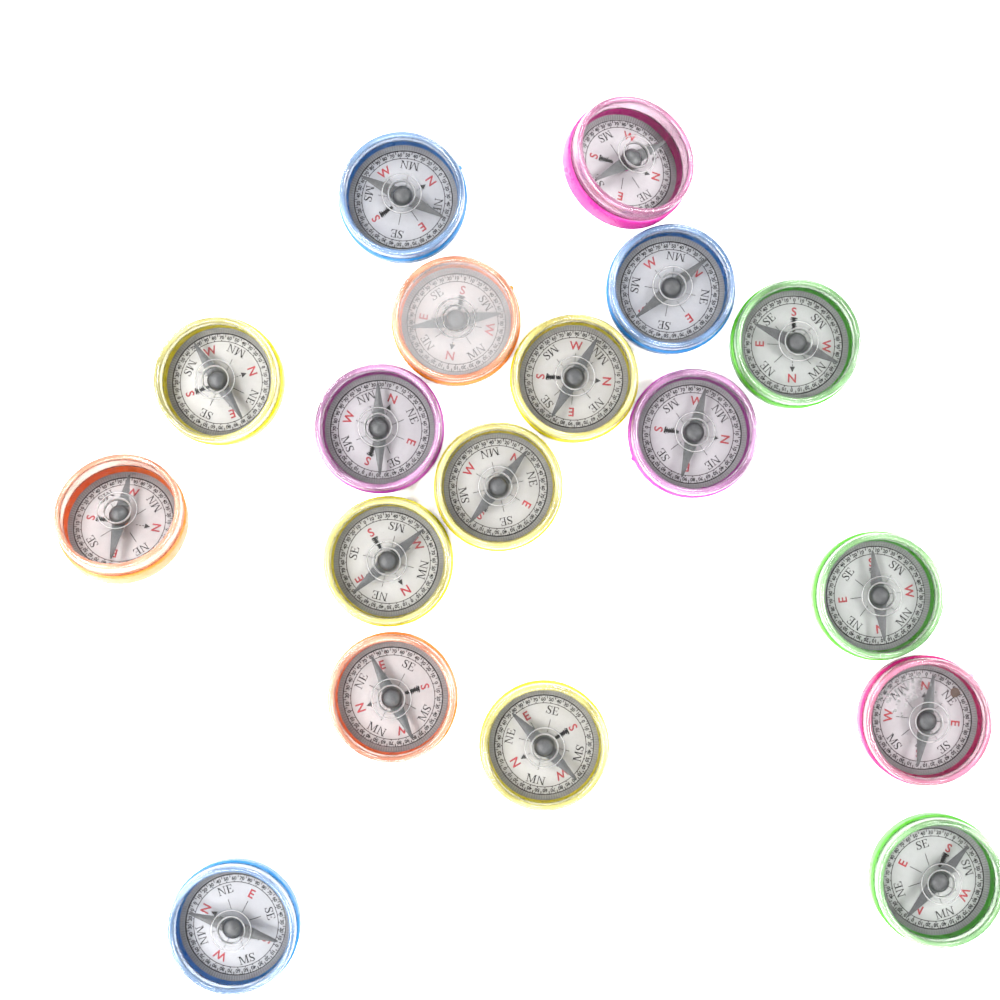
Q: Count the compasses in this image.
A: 18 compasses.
